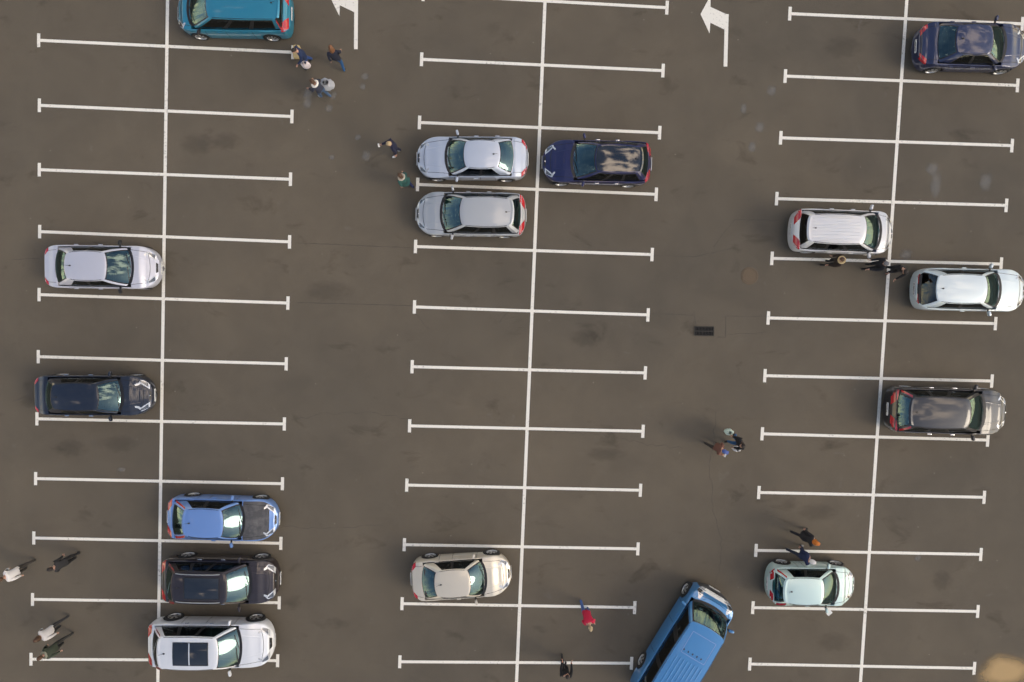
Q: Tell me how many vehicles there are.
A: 16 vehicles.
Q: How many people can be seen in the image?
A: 18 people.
